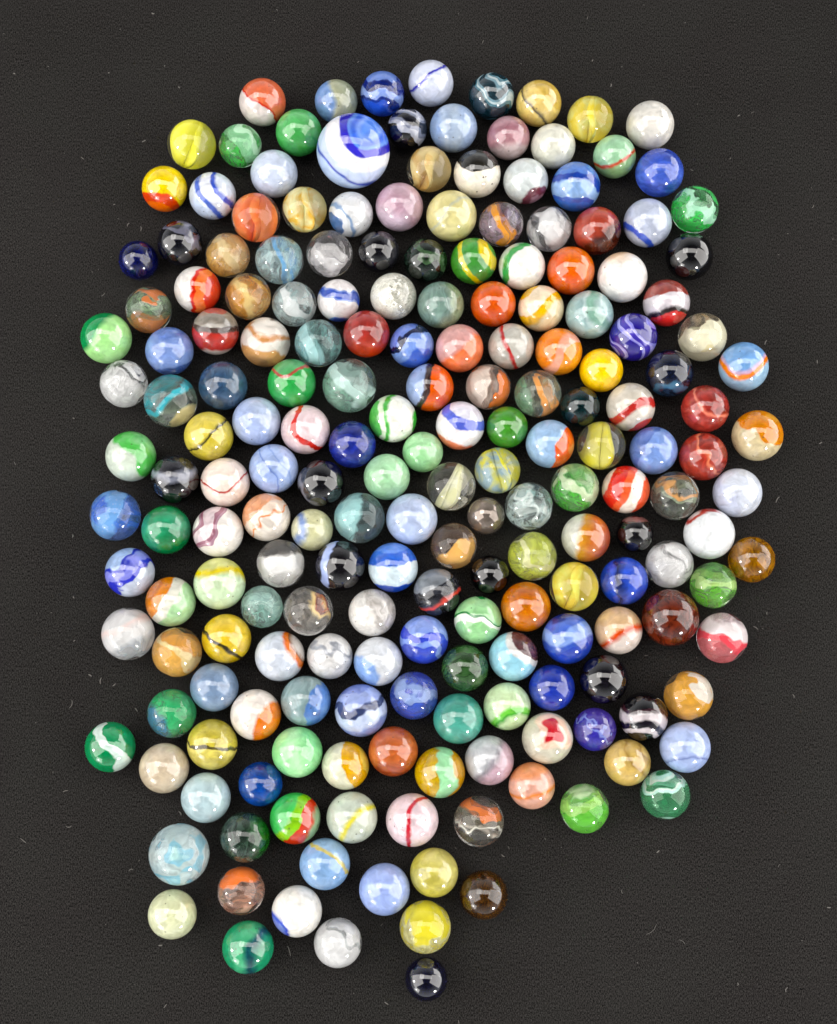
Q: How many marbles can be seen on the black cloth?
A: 200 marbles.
